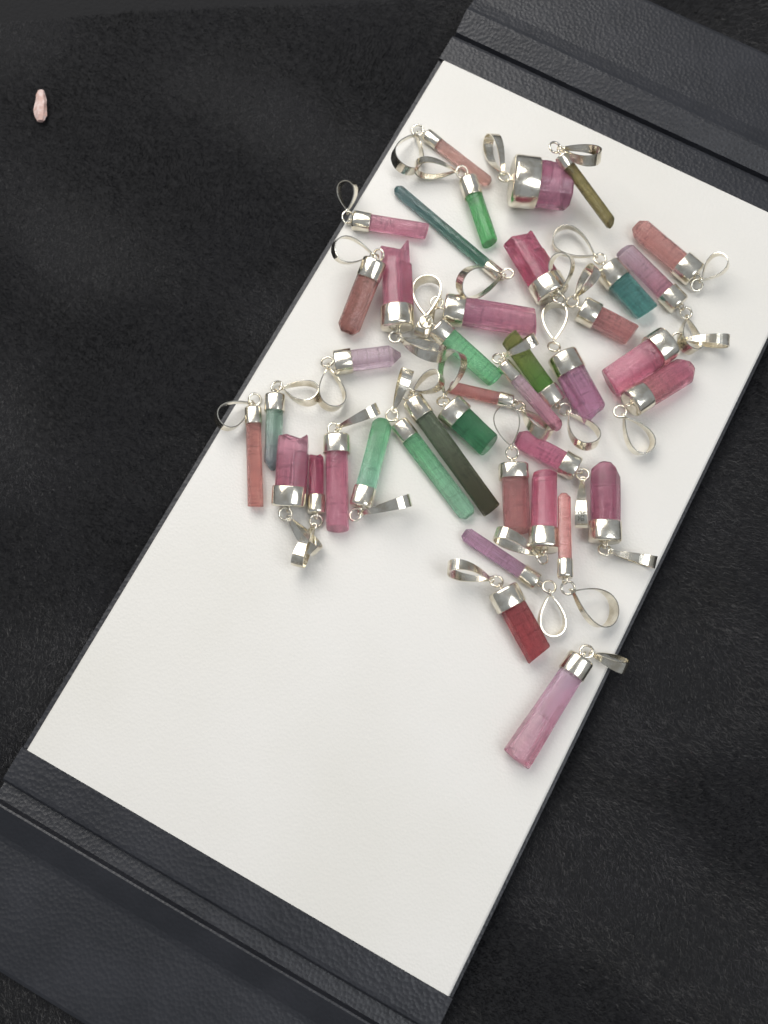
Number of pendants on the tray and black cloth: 39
